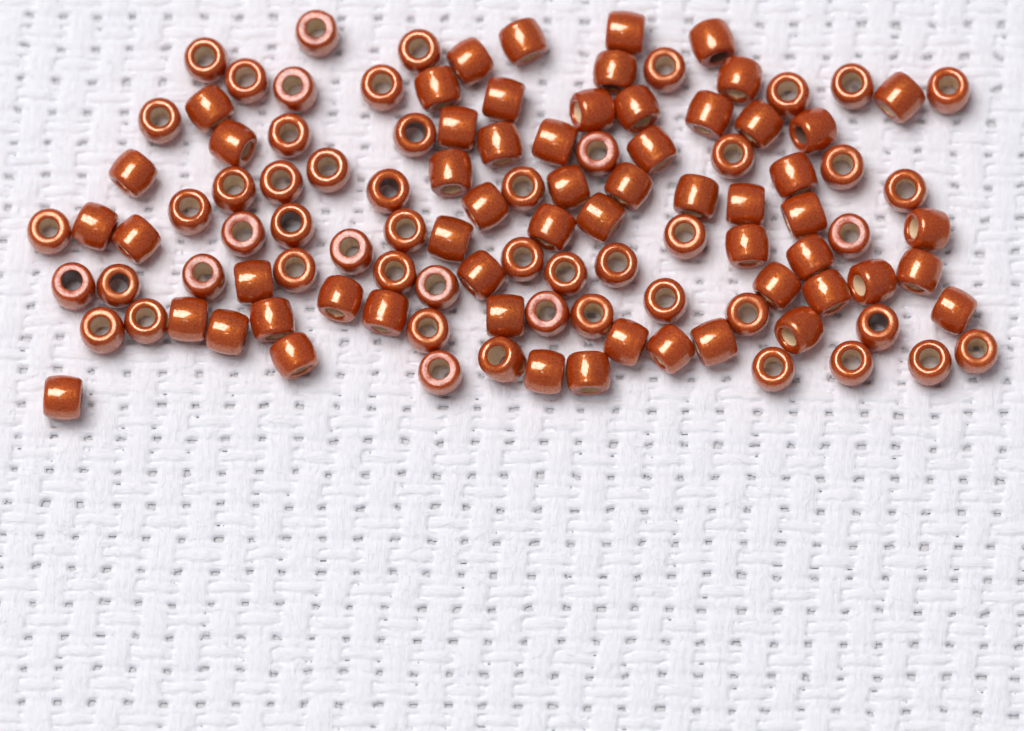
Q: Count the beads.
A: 111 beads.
